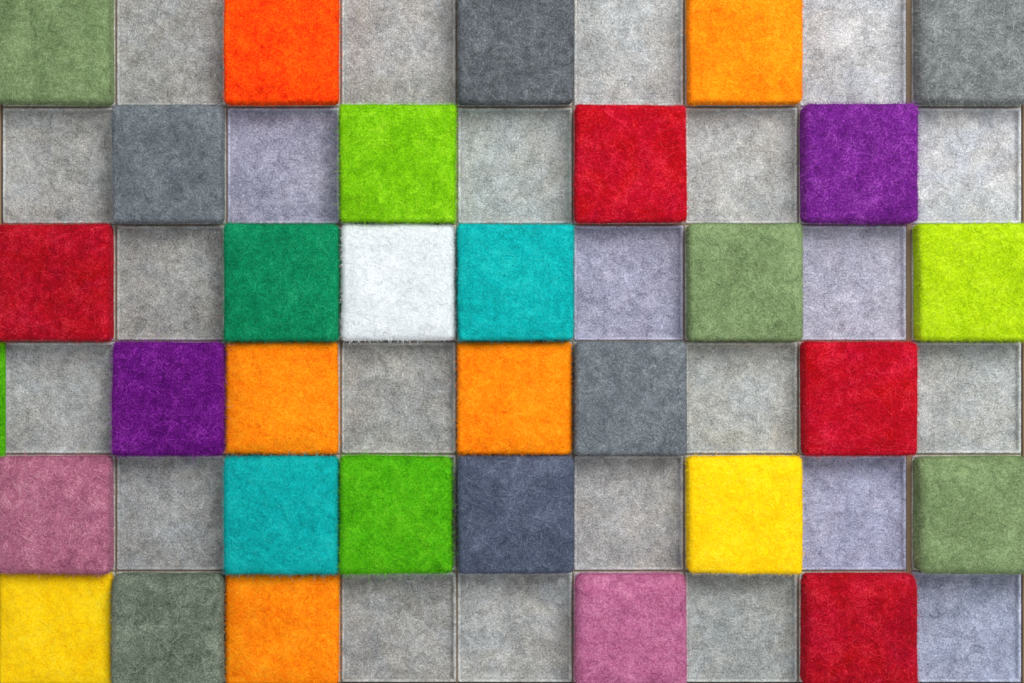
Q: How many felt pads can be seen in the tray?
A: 31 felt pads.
